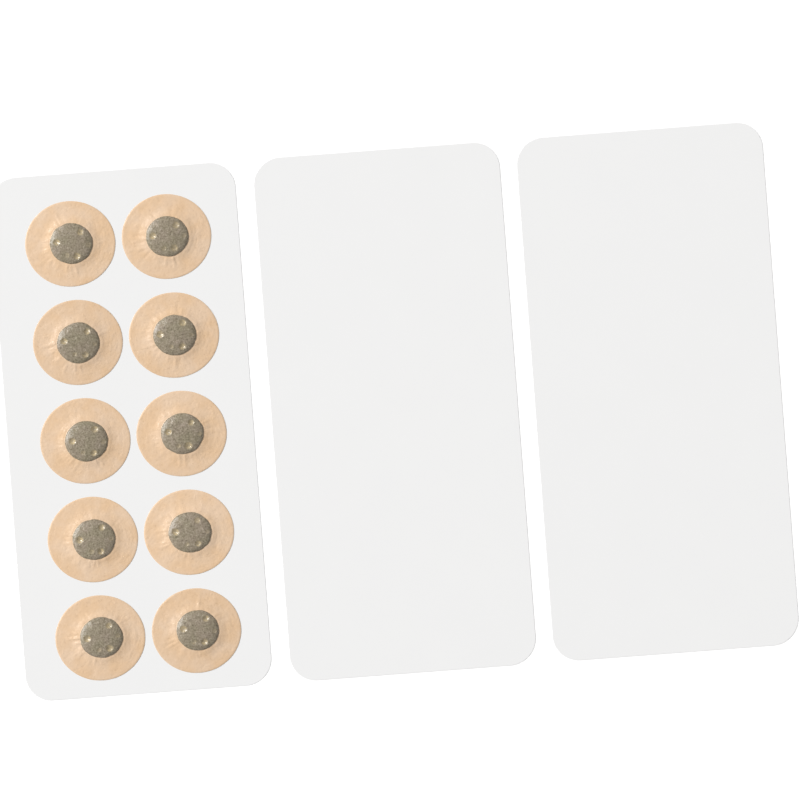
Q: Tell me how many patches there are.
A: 10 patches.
